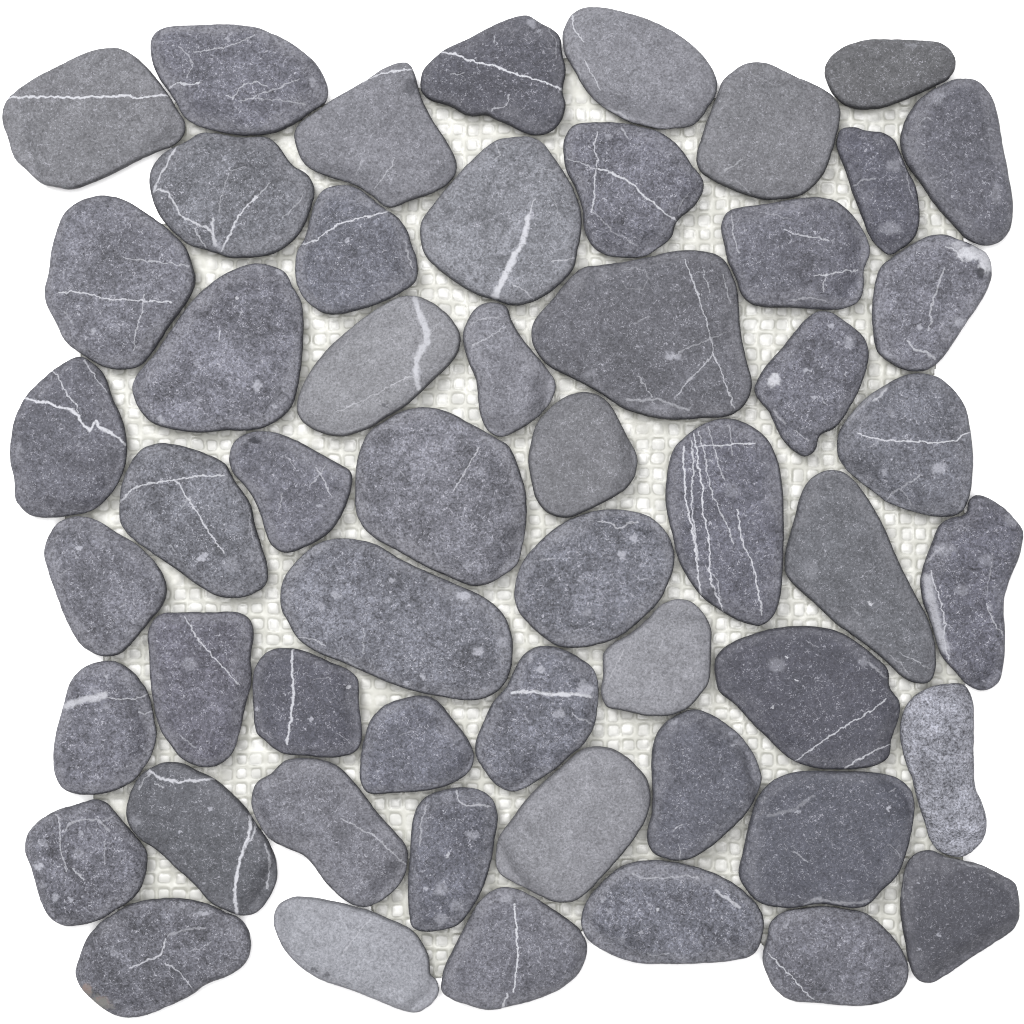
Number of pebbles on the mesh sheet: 54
